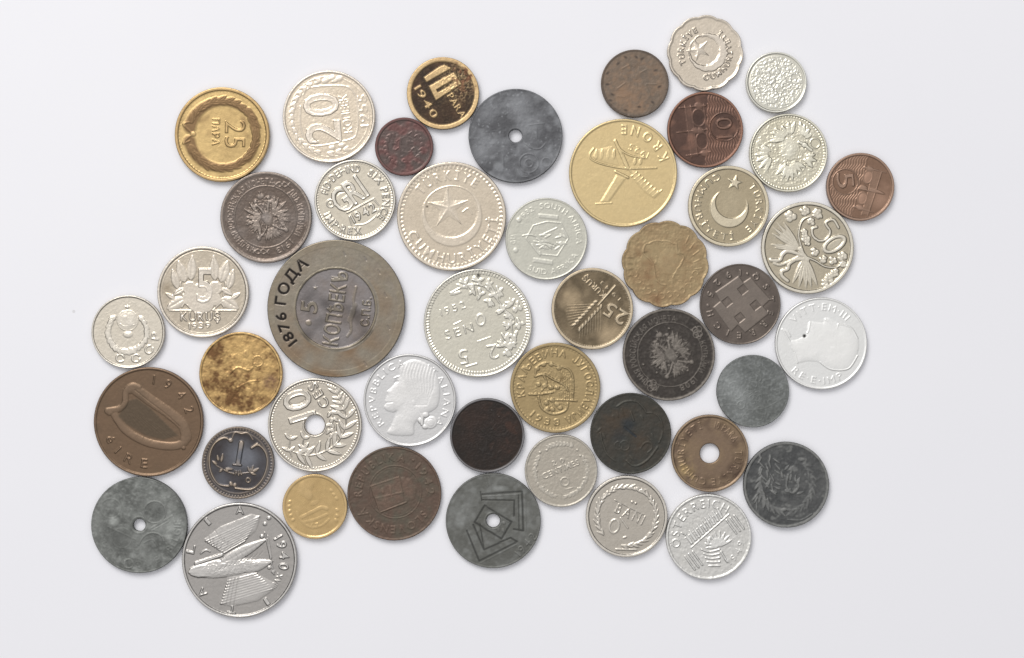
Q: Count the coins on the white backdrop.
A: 46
